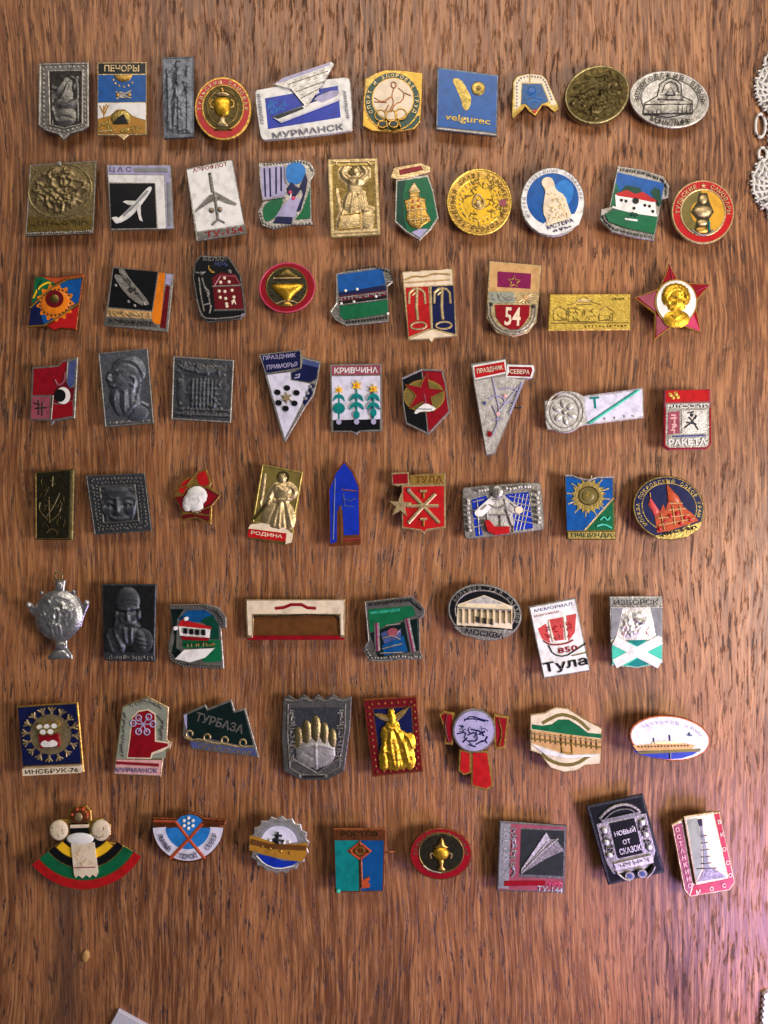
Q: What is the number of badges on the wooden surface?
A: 71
